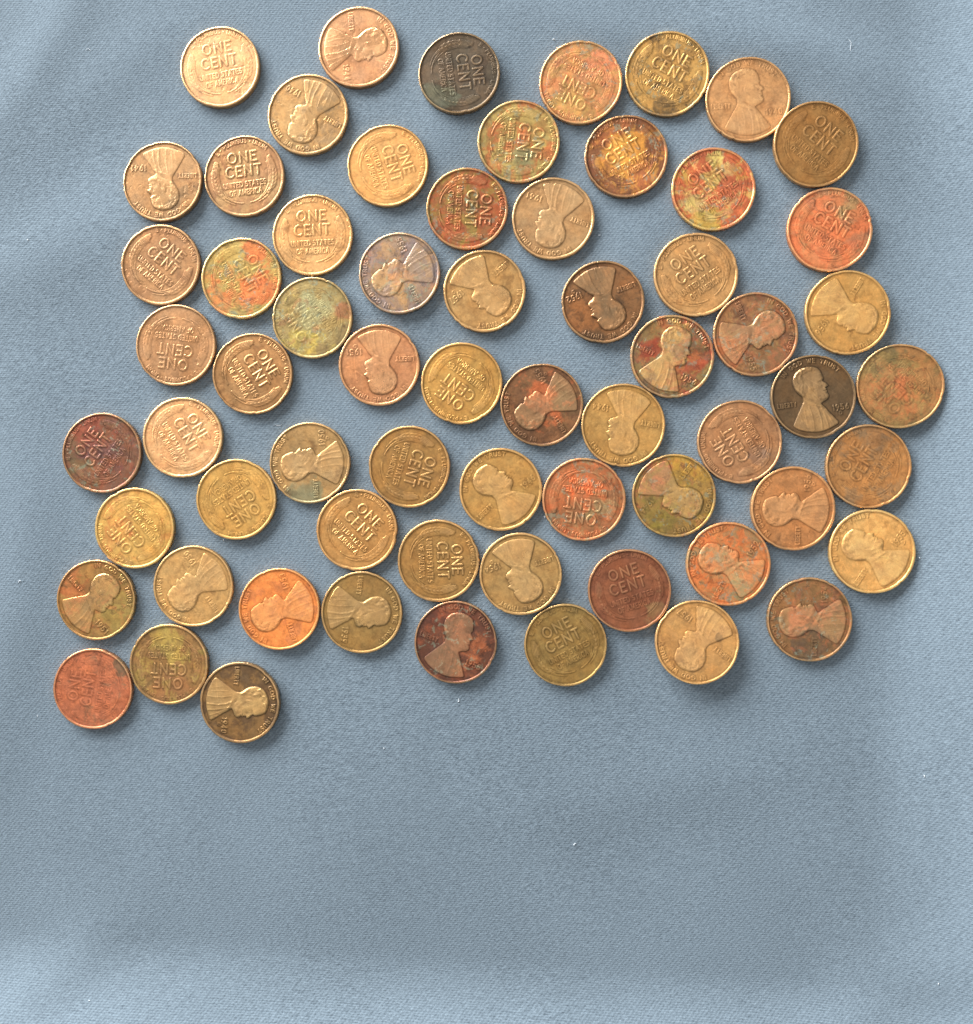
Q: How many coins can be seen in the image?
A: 65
